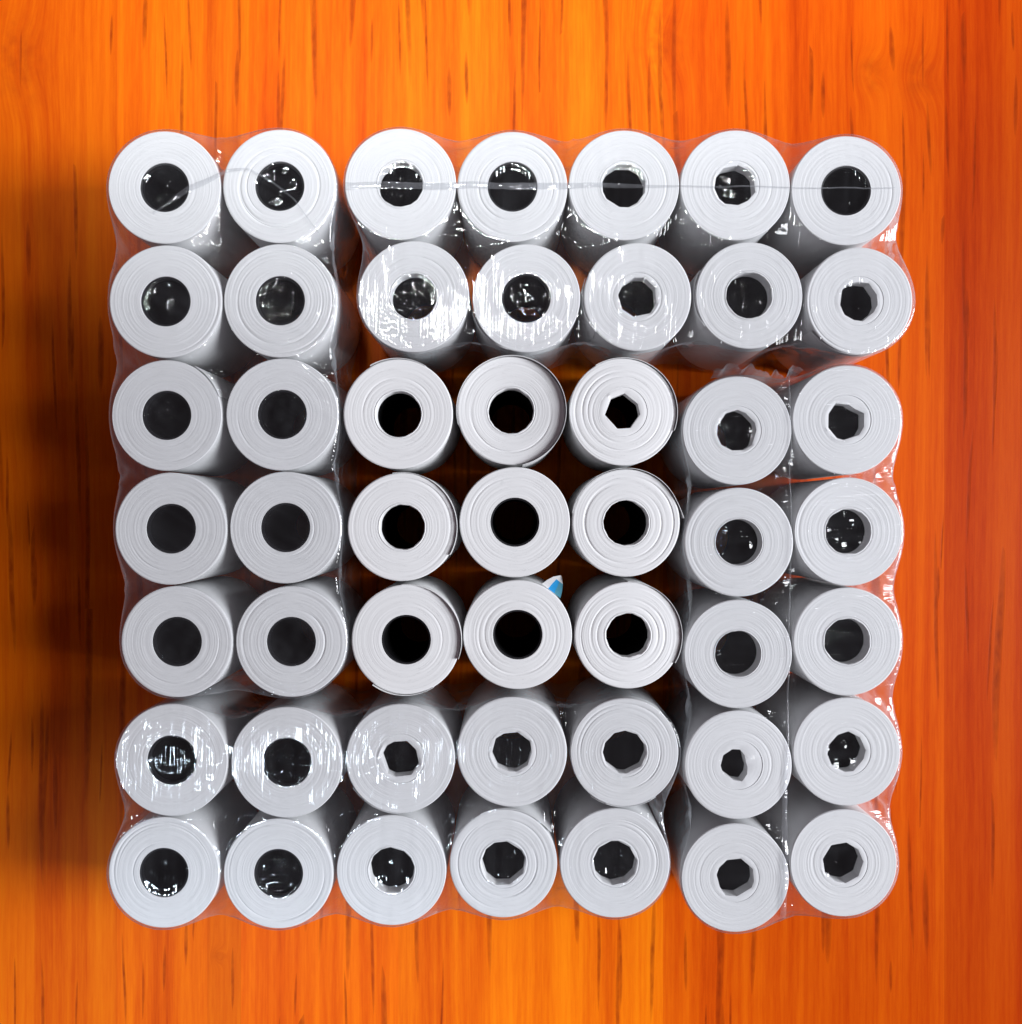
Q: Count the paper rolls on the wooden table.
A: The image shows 49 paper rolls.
